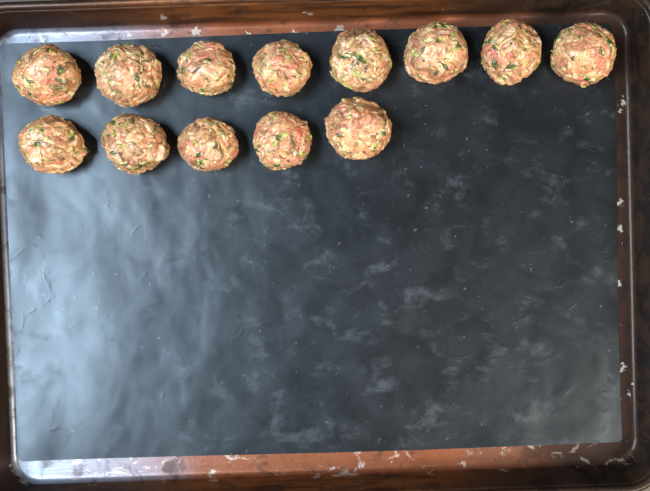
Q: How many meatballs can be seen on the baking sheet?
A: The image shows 13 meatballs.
